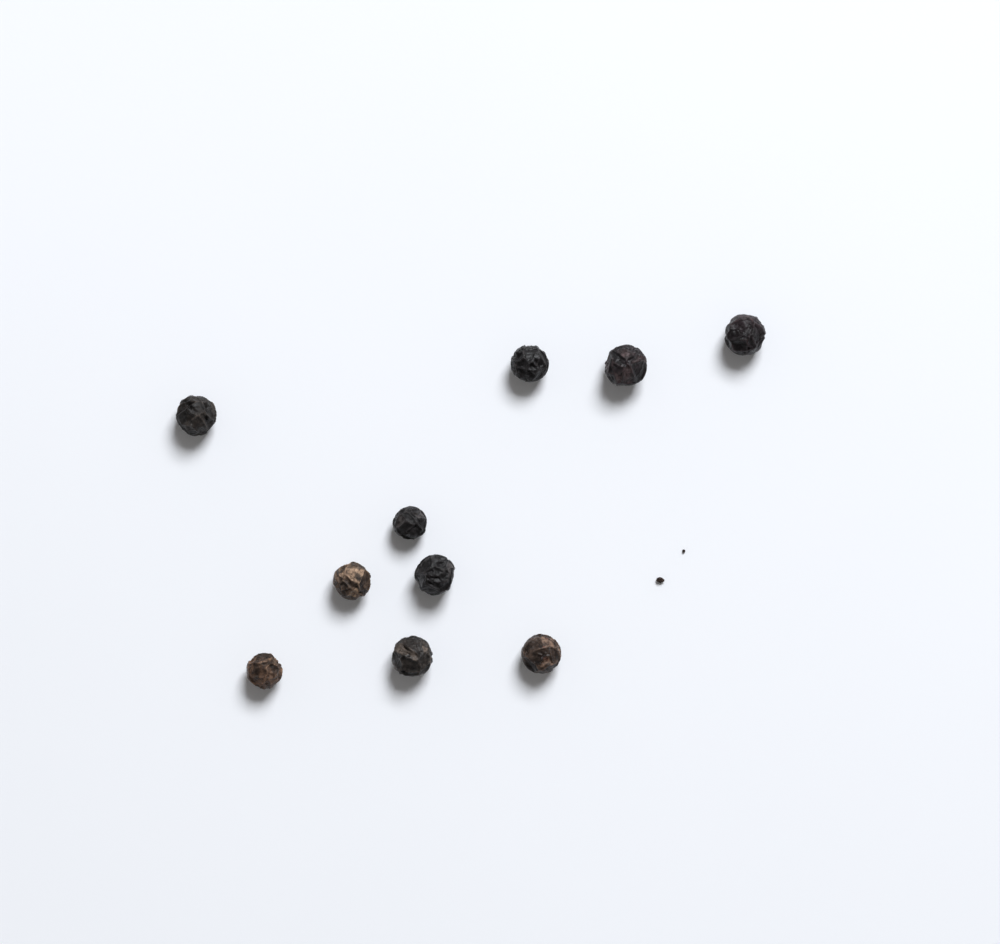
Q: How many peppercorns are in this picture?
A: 10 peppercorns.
